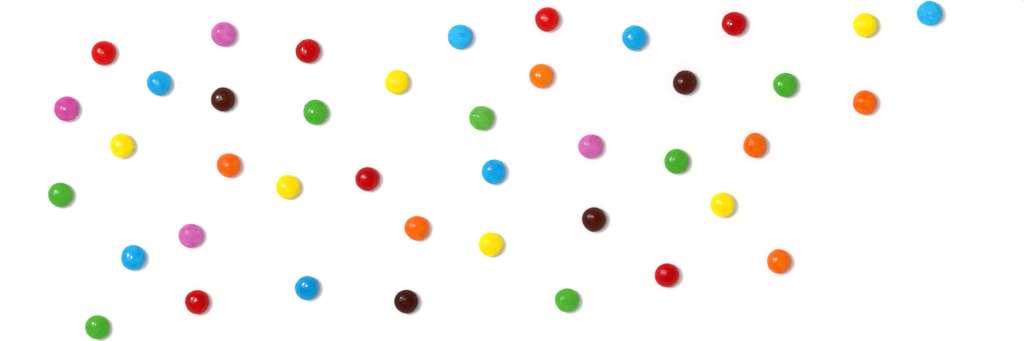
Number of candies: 41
